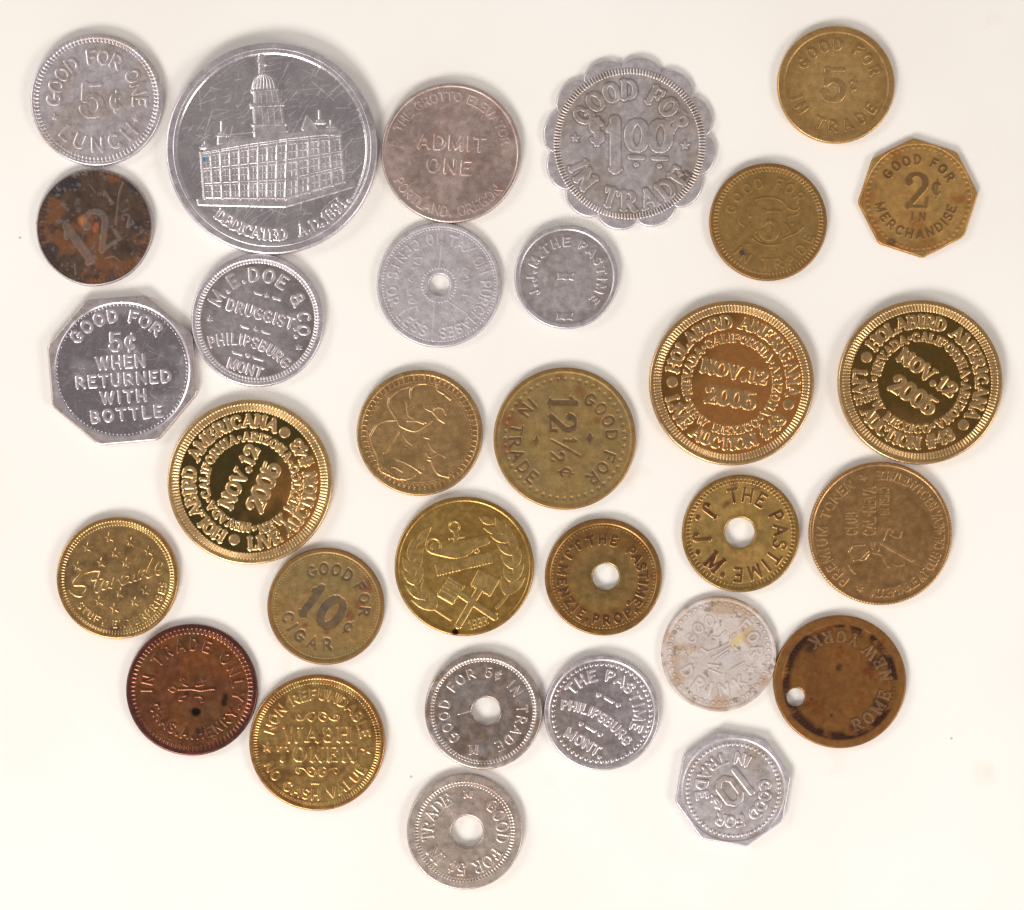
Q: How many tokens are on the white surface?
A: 31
